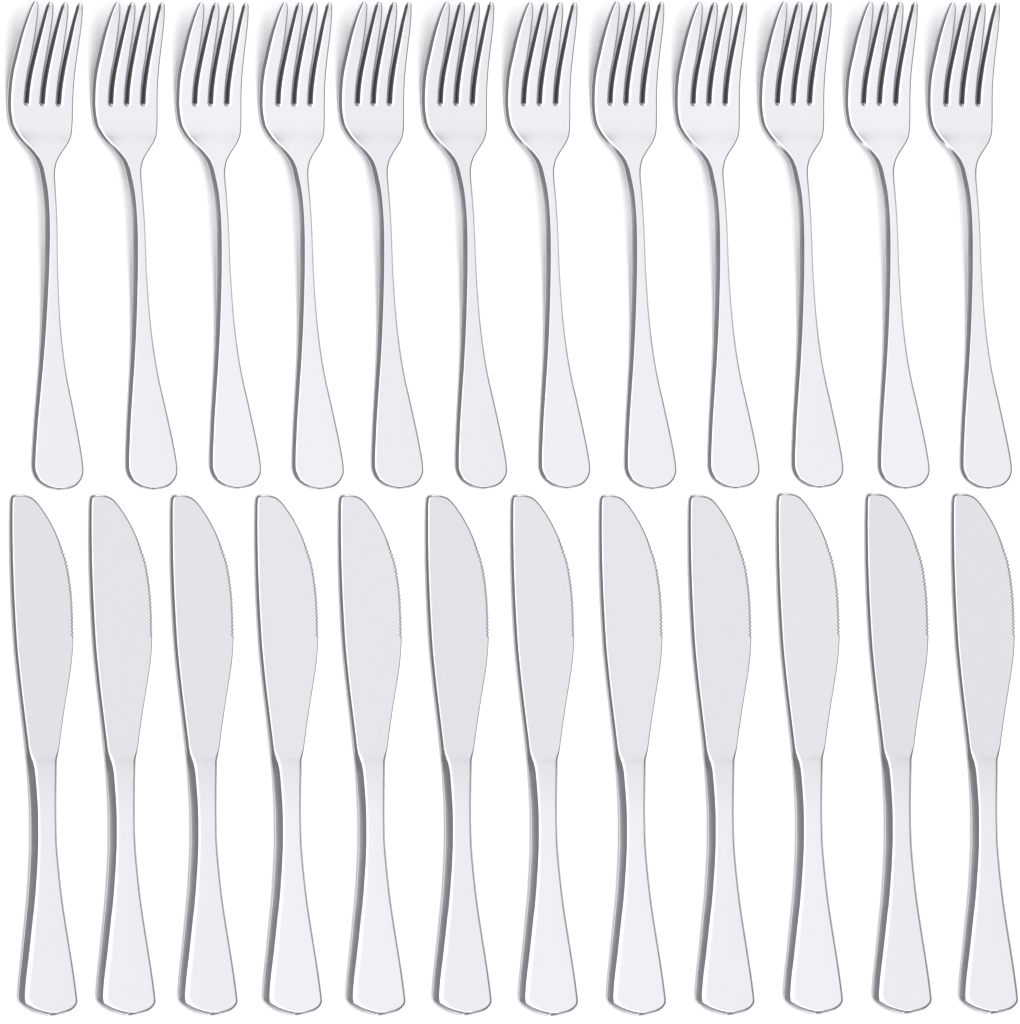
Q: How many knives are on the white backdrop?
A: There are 12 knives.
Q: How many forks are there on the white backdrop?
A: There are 12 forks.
